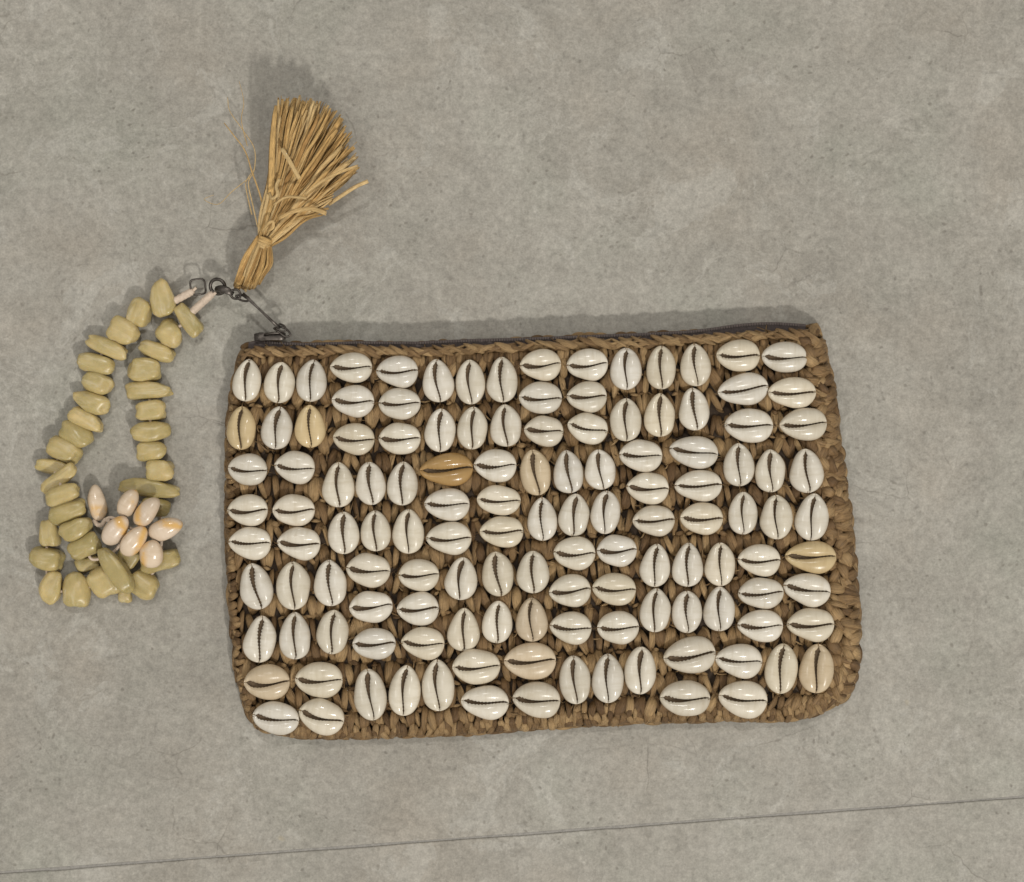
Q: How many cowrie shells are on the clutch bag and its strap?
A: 135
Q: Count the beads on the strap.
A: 38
